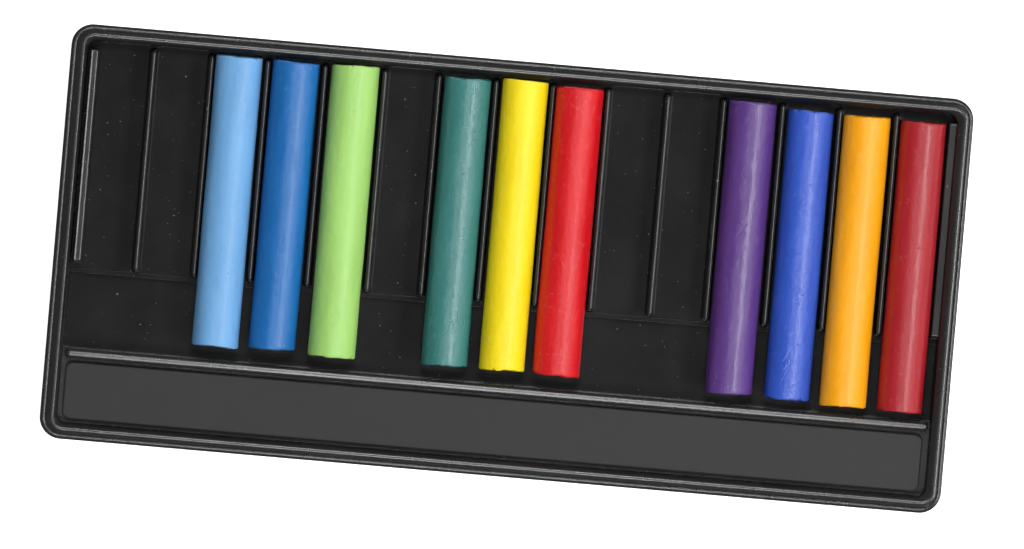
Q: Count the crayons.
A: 10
